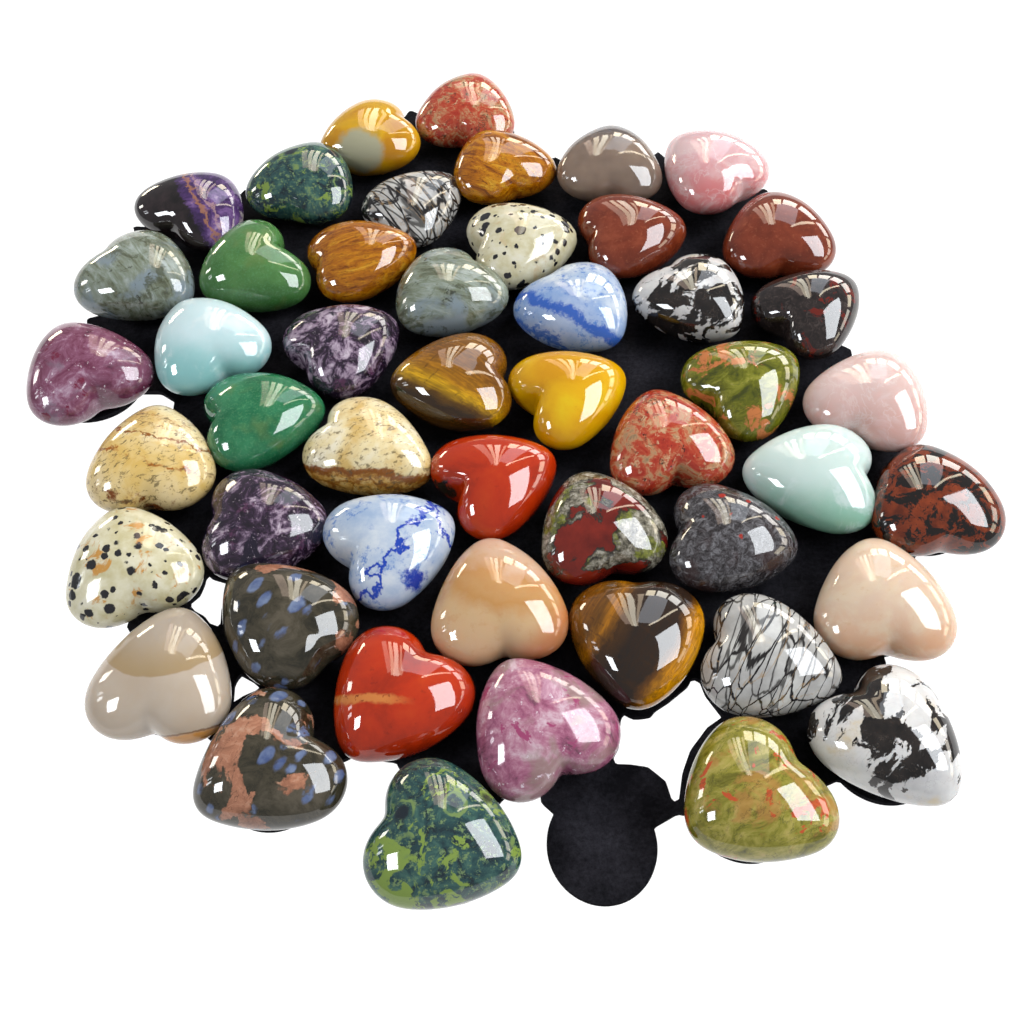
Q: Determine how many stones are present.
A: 49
